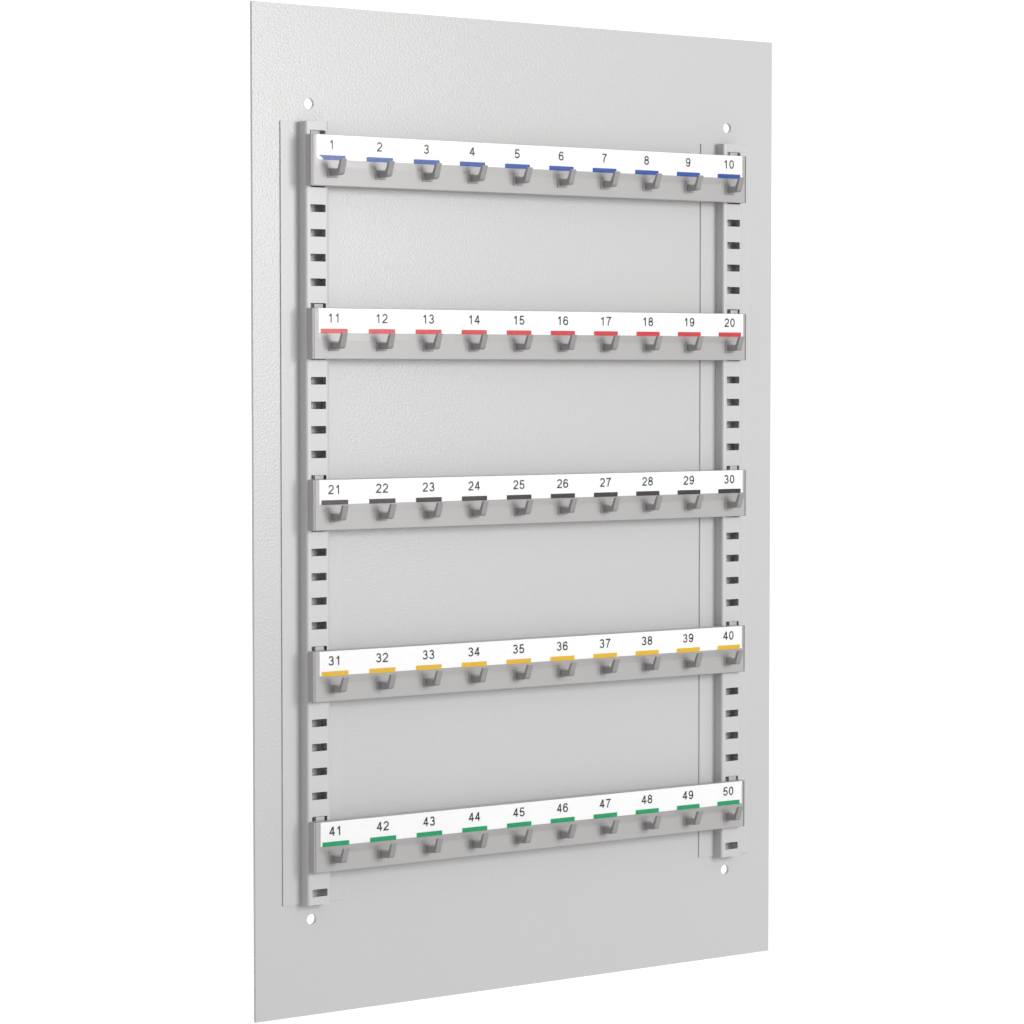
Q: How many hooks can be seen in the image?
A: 50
